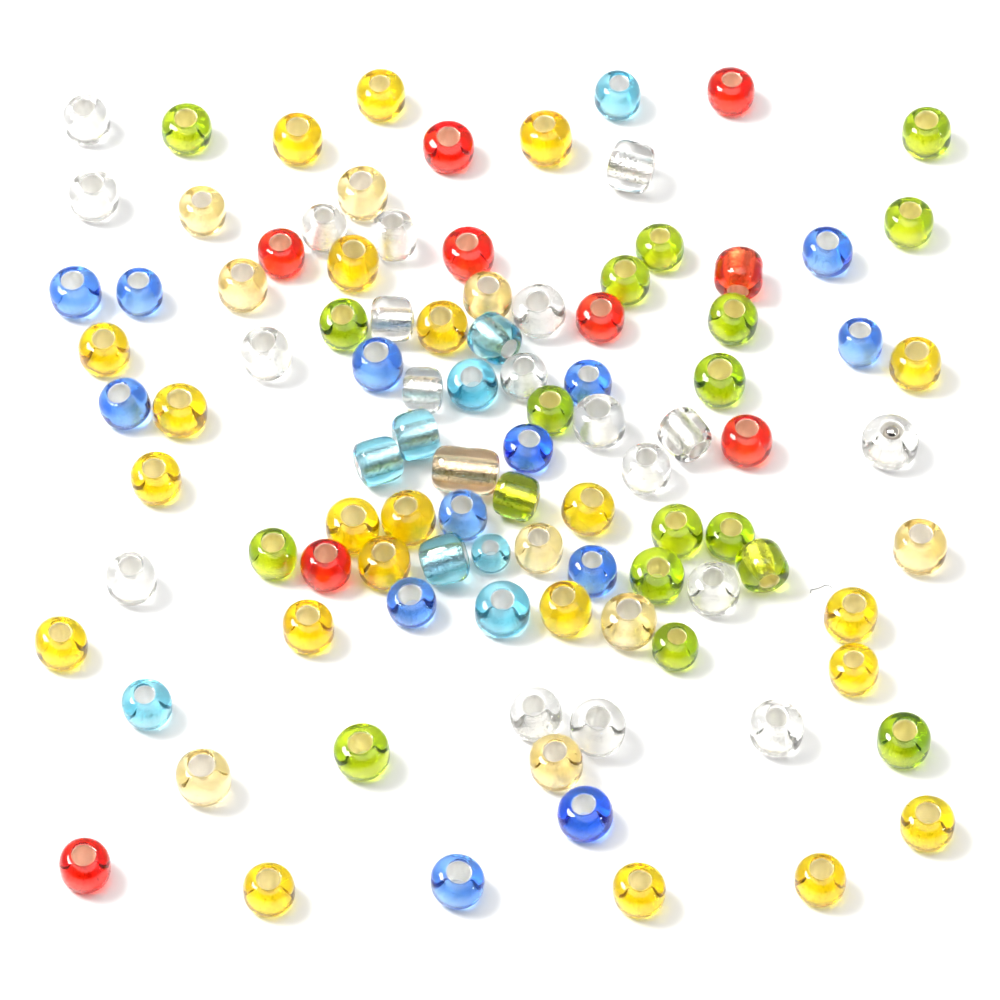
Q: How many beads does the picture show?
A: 100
